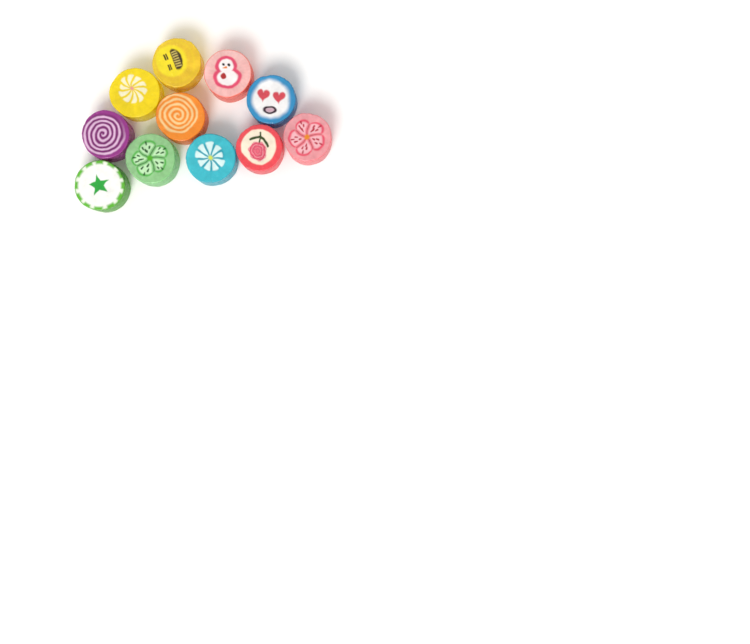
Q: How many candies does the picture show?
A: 11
